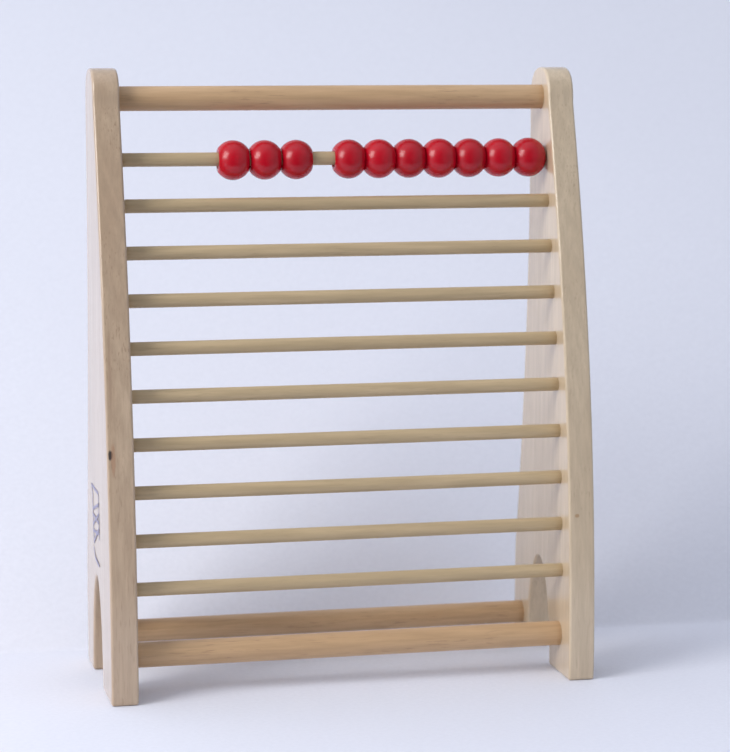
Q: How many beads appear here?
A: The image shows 10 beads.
